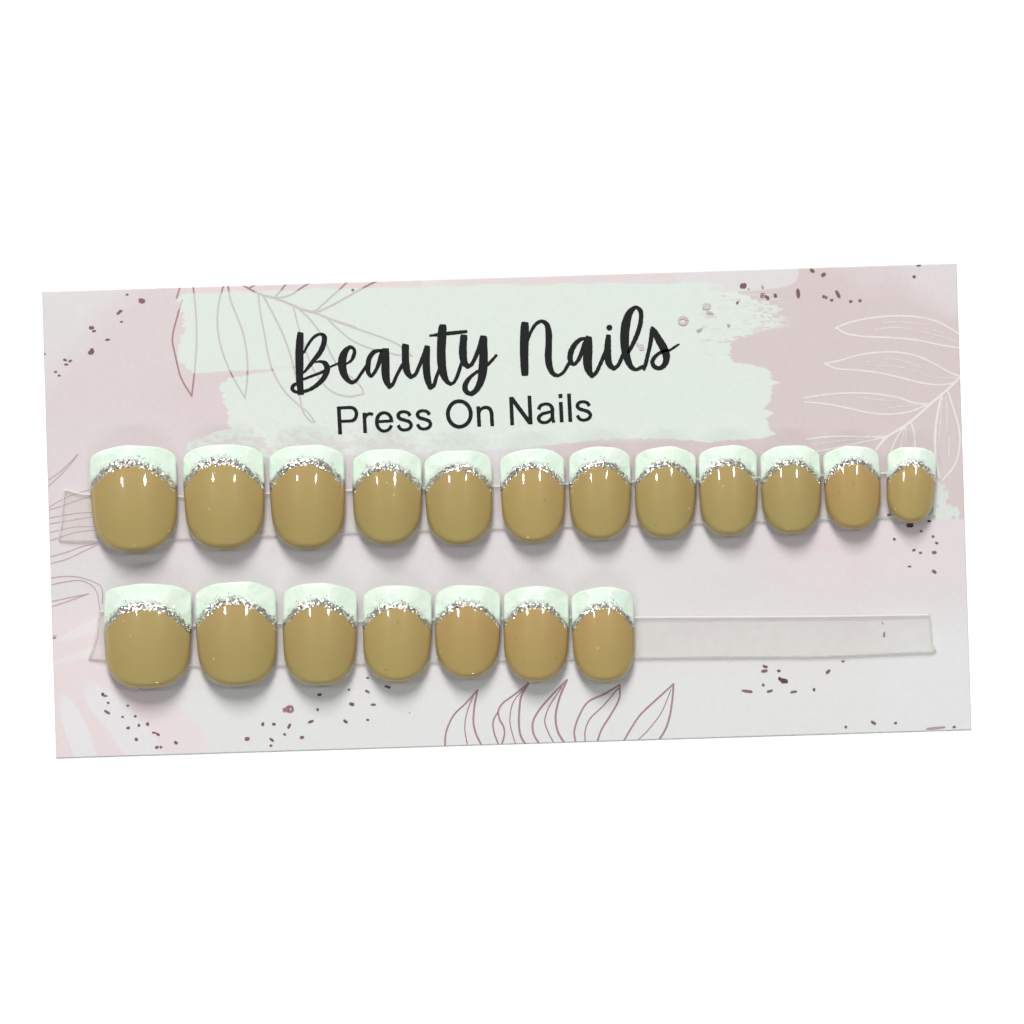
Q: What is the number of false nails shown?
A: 19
